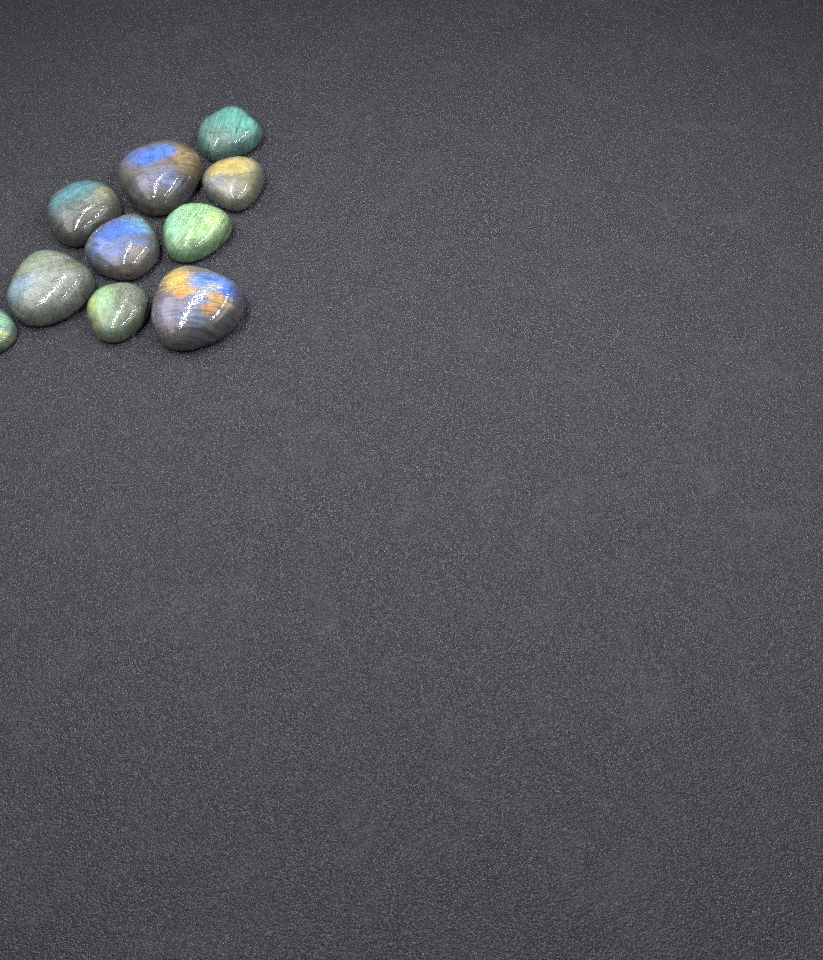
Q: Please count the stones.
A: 10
